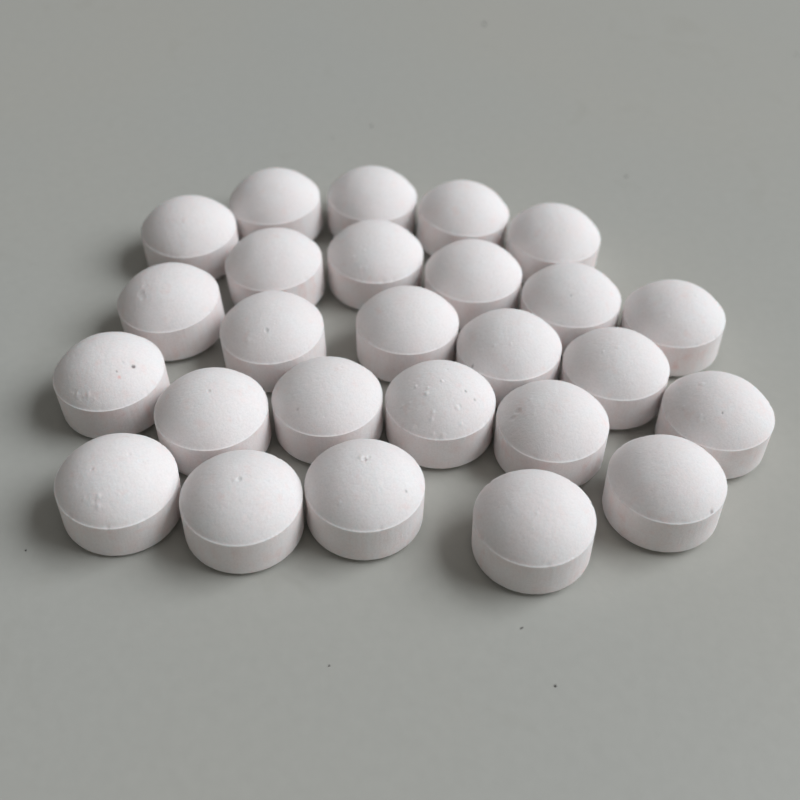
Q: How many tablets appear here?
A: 26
